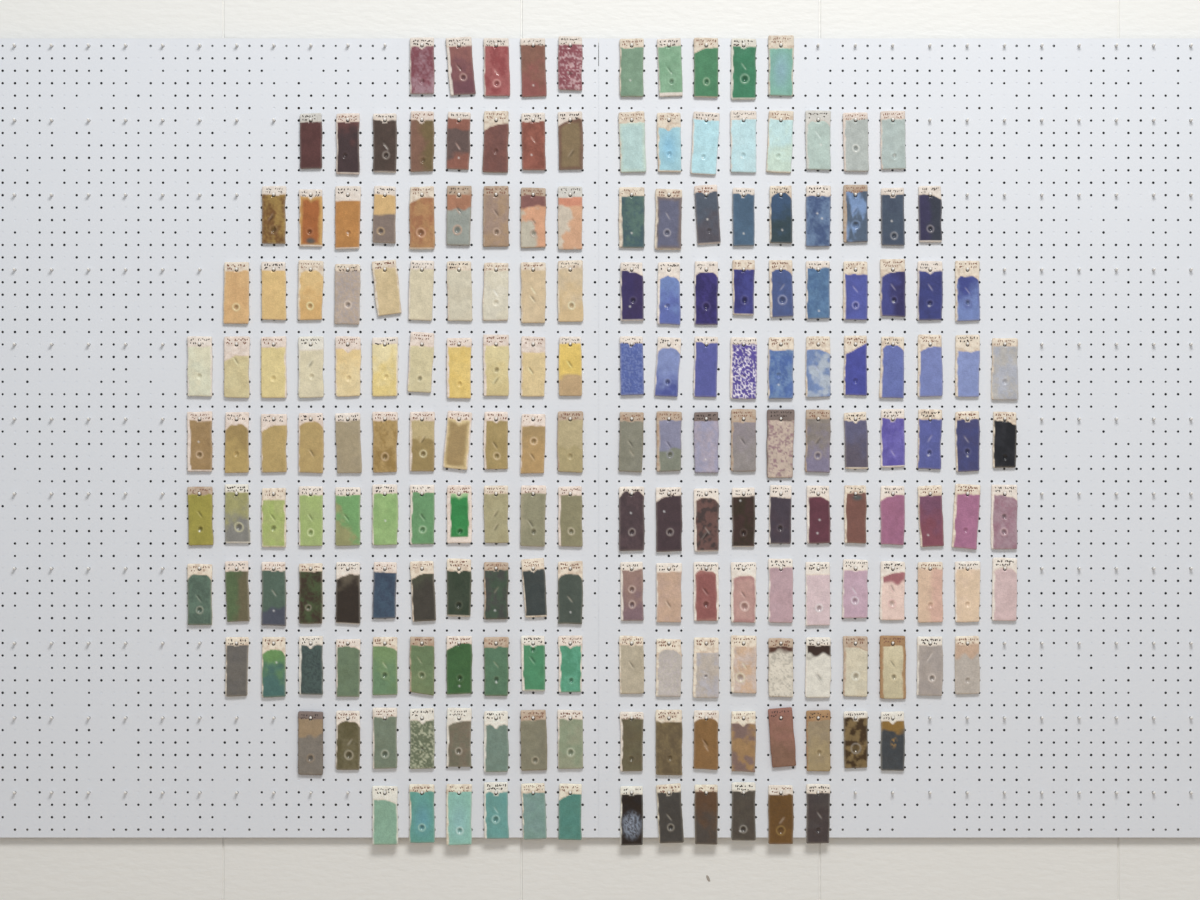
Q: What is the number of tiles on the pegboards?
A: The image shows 200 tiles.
